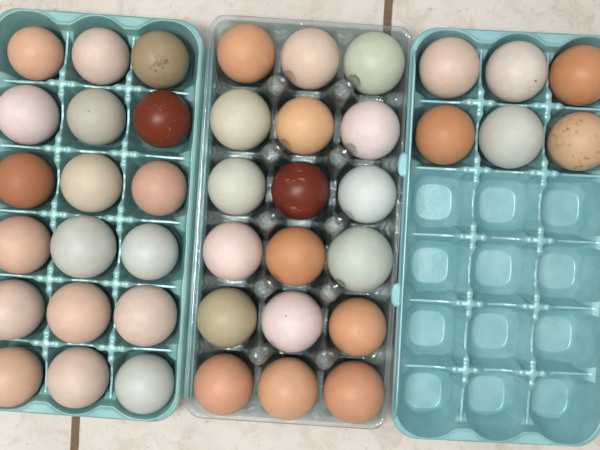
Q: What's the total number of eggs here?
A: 42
